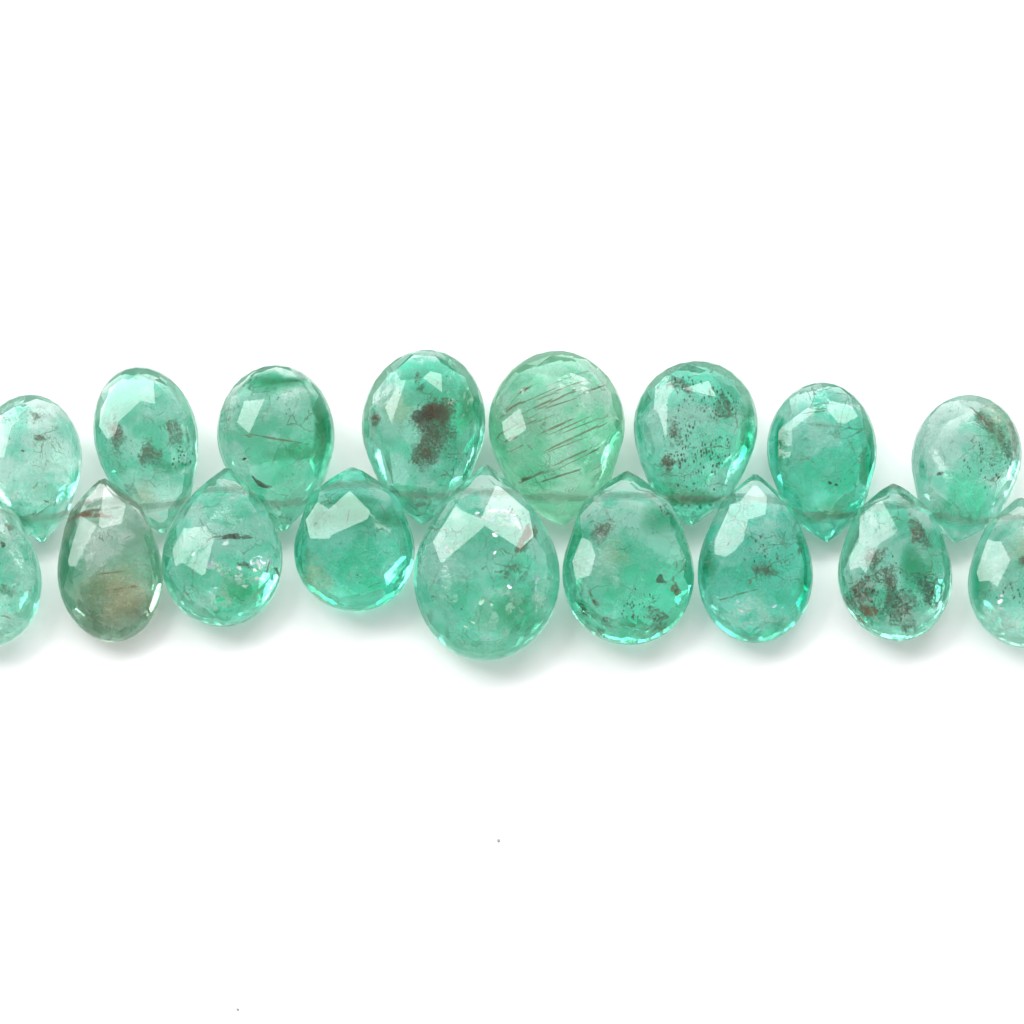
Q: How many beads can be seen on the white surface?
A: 17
